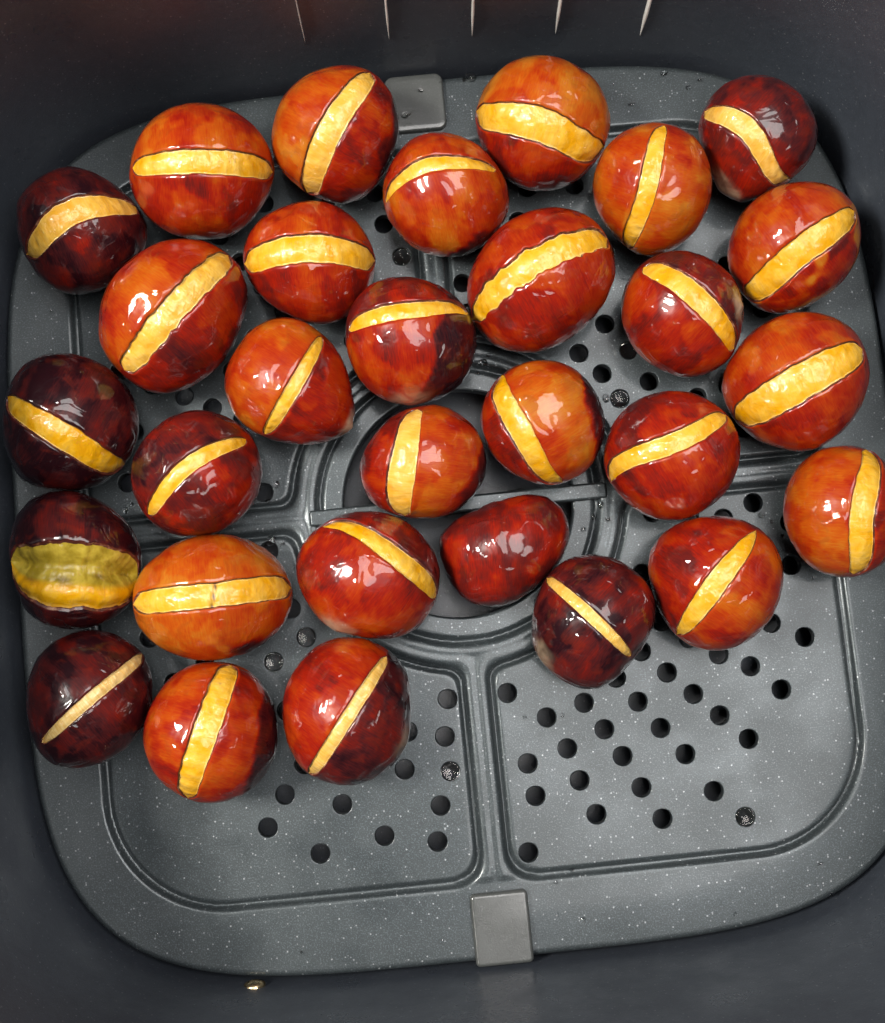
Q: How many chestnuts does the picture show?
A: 30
